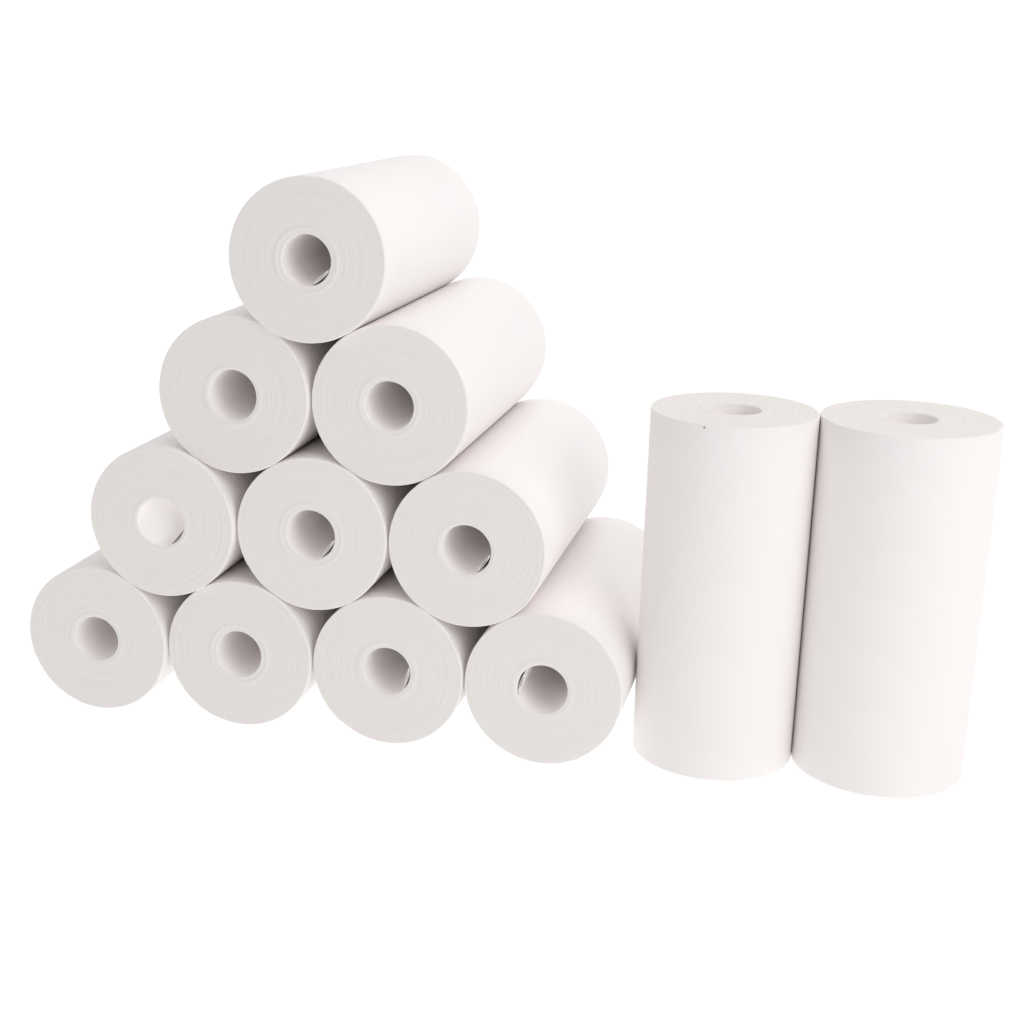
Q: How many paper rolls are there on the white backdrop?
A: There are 12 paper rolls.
